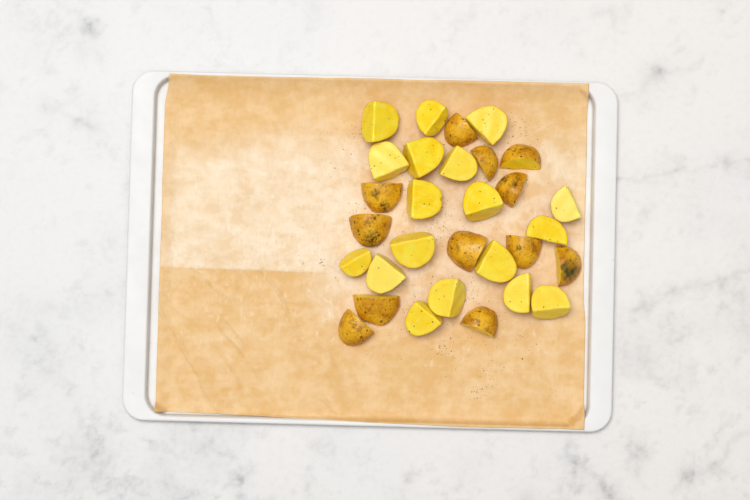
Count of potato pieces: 30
